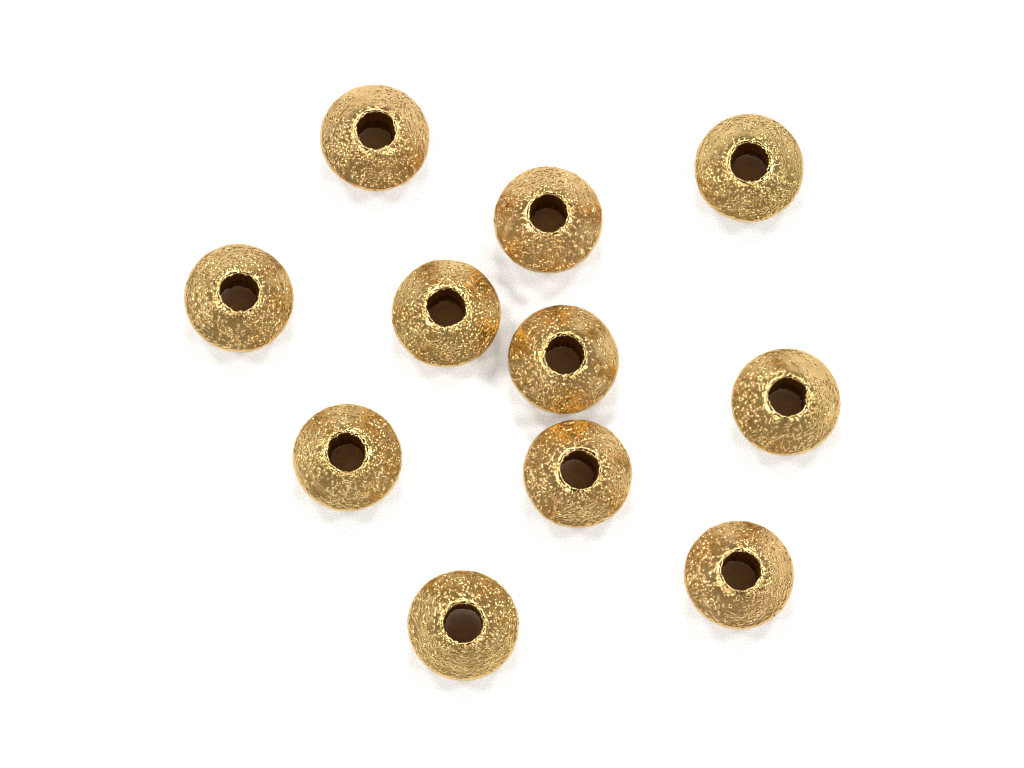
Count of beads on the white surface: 11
